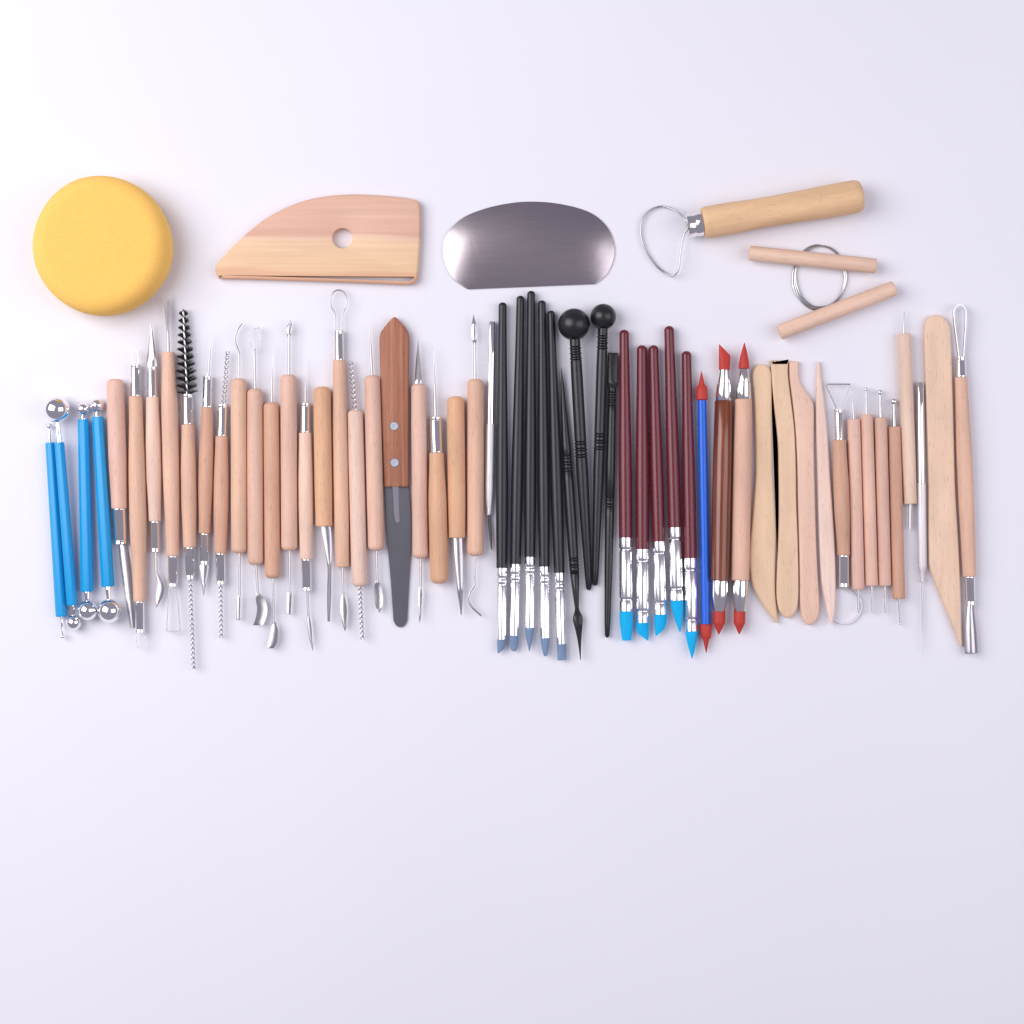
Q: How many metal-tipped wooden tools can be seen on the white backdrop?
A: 29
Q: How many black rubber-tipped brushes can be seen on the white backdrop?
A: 5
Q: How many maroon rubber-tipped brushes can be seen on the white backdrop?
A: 5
